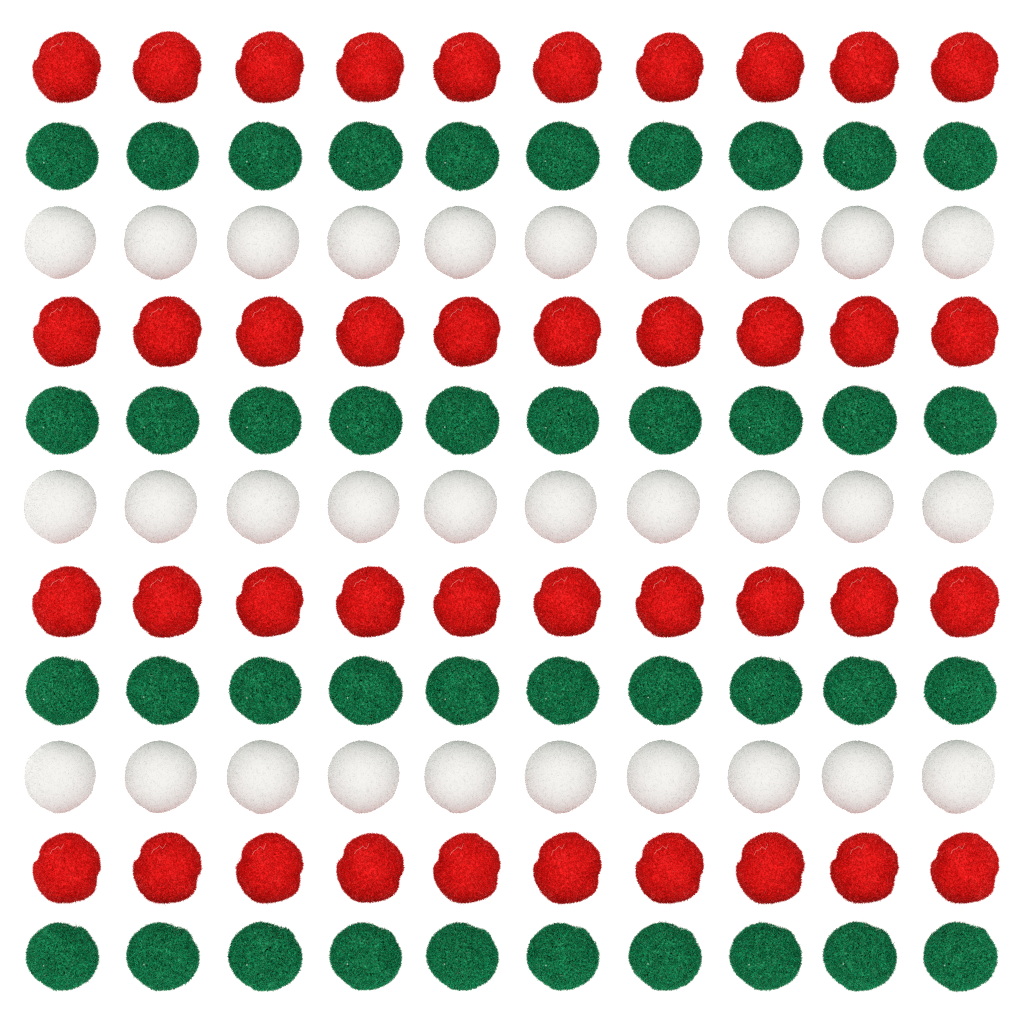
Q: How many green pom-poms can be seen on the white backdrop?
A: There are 40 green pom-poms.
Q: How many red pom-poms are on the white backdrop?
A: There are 40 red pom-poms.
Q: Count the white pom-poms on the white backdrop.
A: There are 30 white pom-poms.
